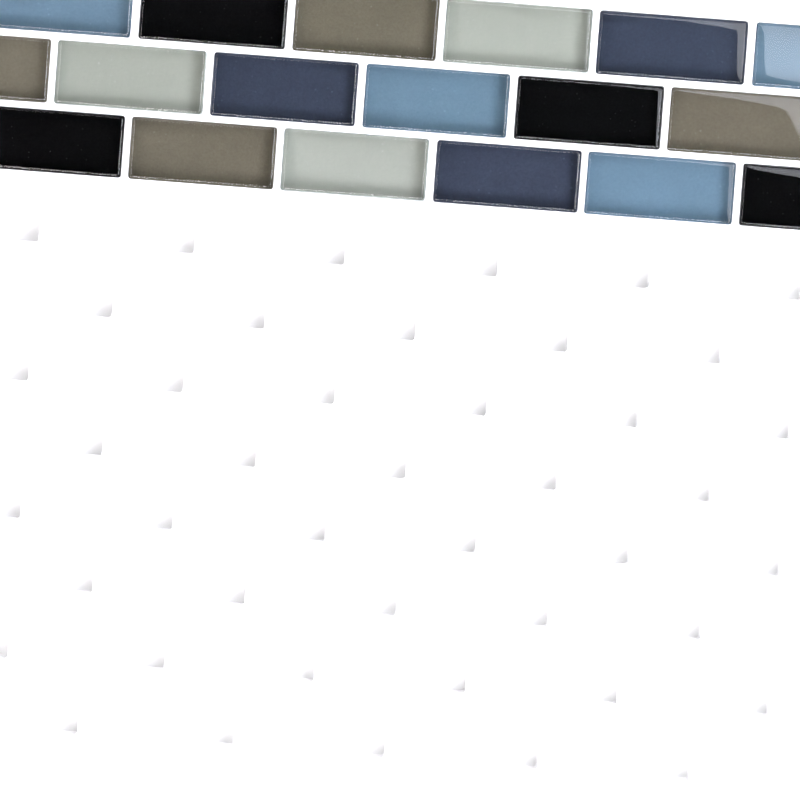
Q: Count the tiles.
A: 18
